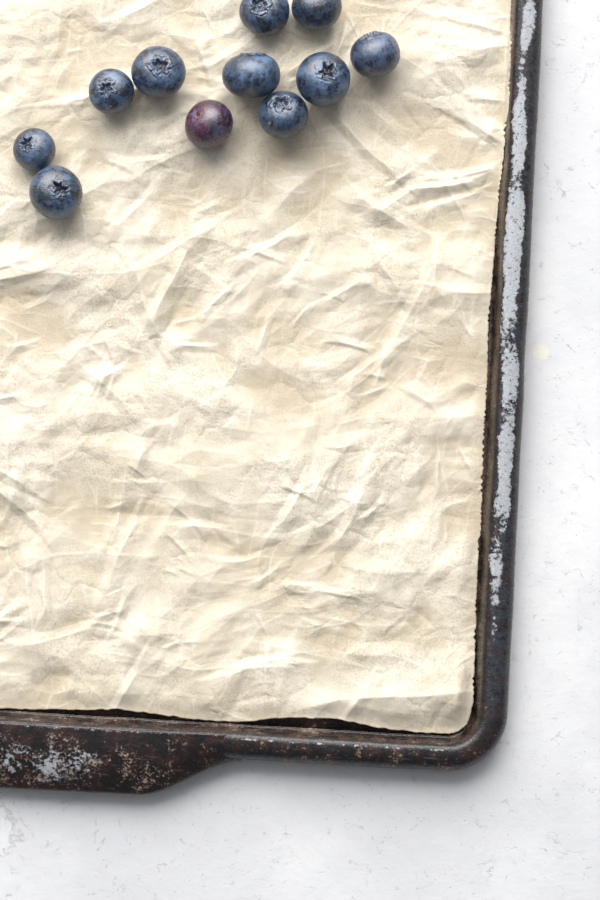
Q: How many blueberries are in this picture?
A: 11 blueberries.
